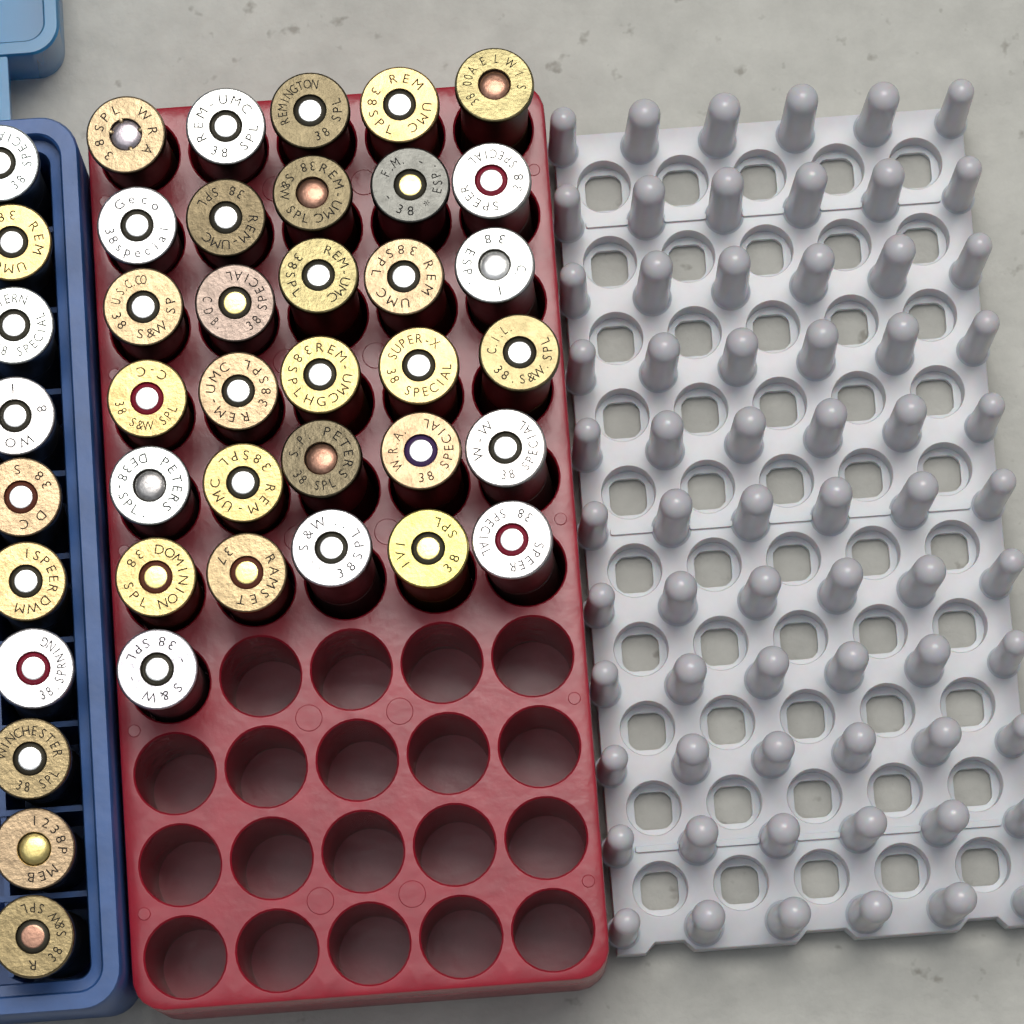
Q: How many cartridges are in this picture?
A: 41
